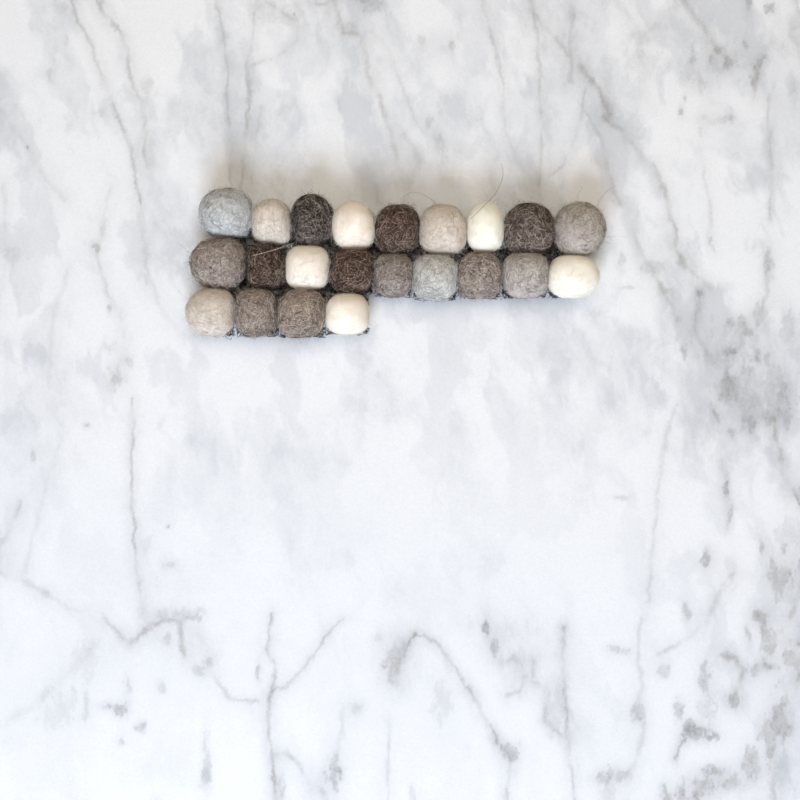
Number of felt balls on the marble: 22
